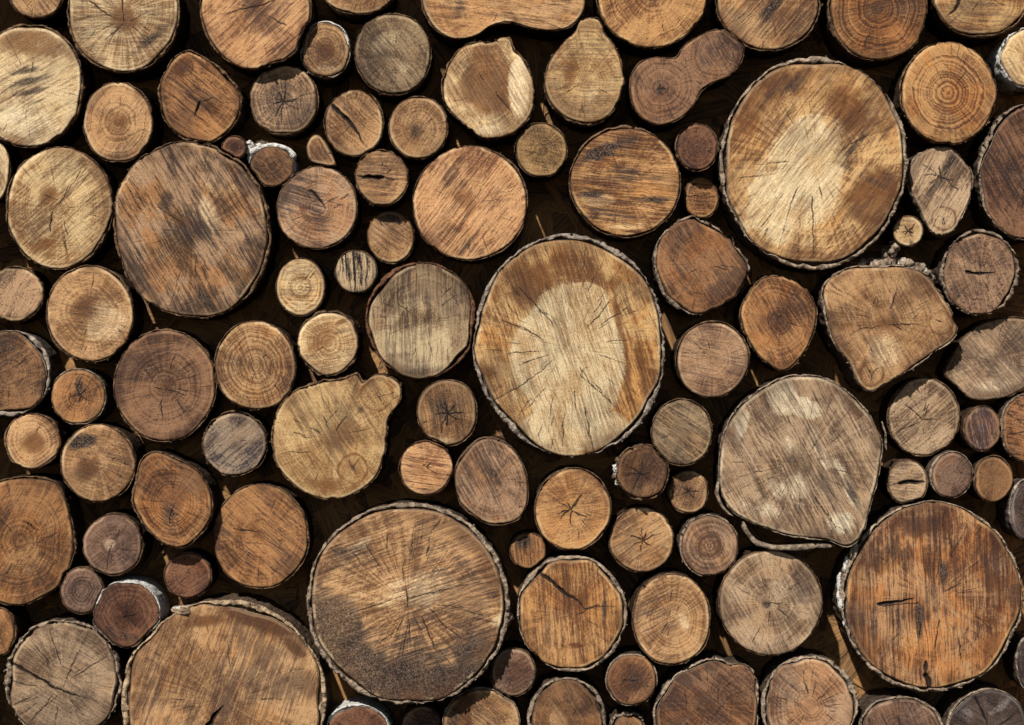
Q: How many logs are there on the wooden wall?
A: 106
